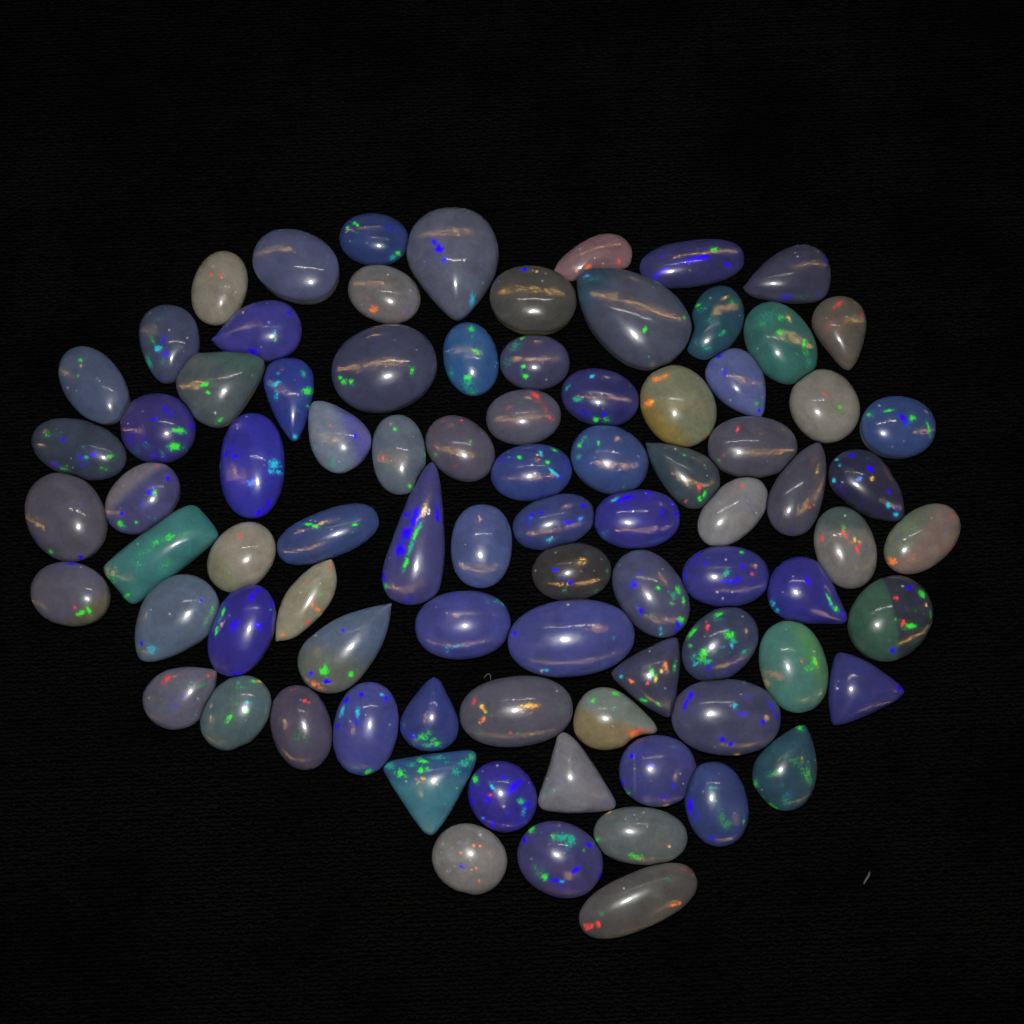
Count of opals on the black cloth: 85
